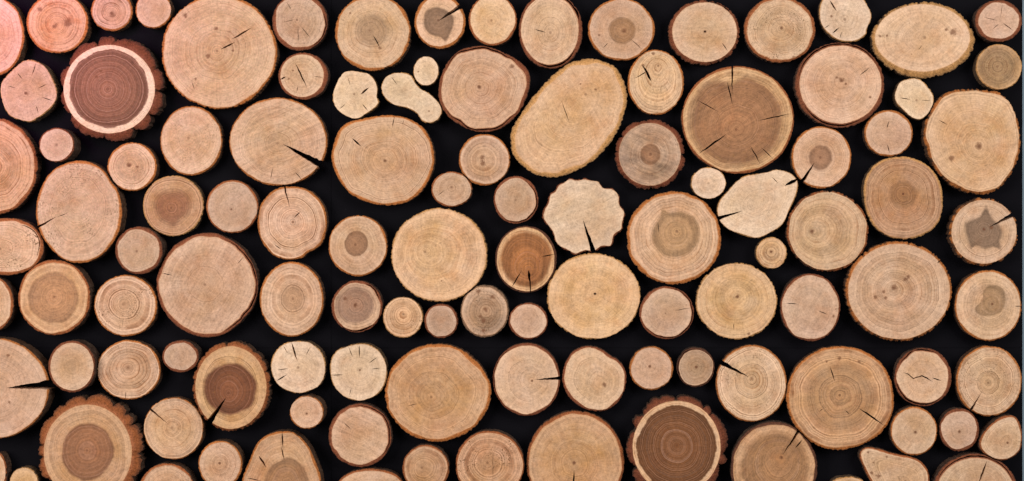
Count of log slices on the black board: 112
